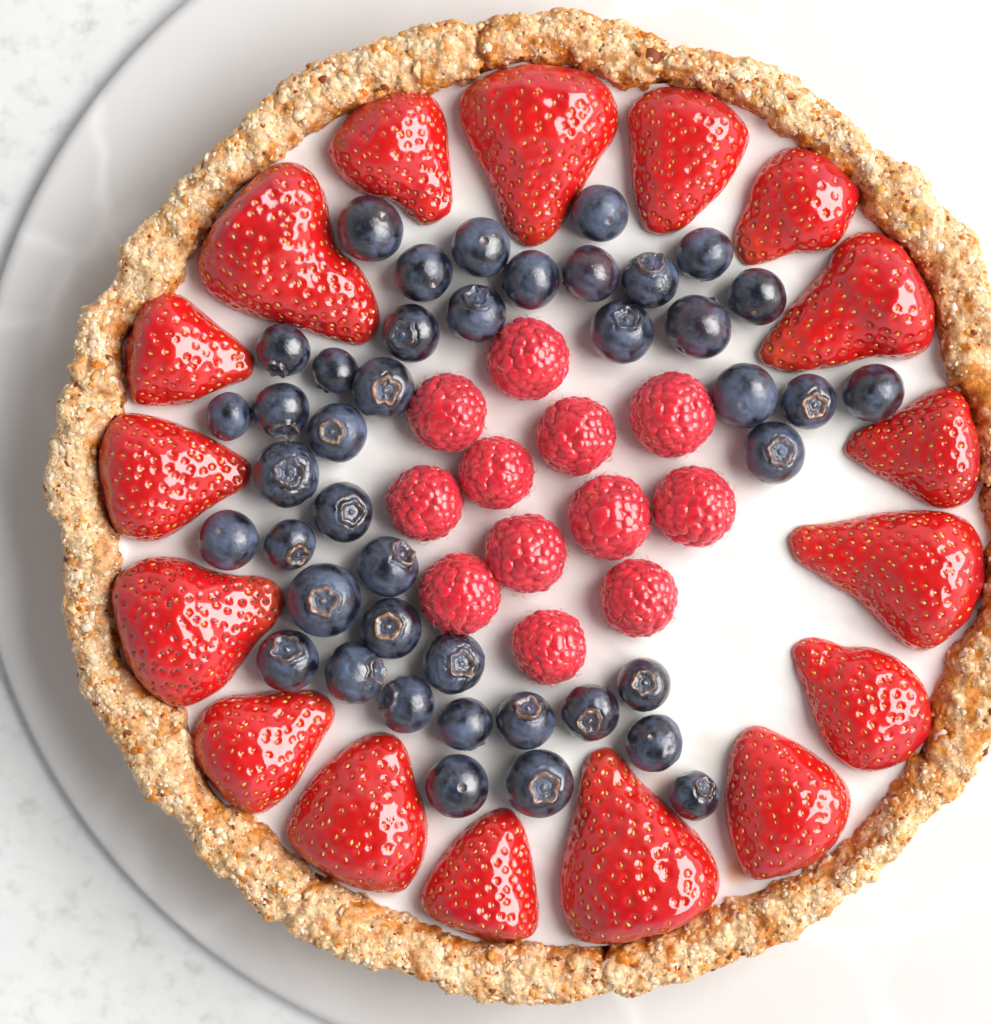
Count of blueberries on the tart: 42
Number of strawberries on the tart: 17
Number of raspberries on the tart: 12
